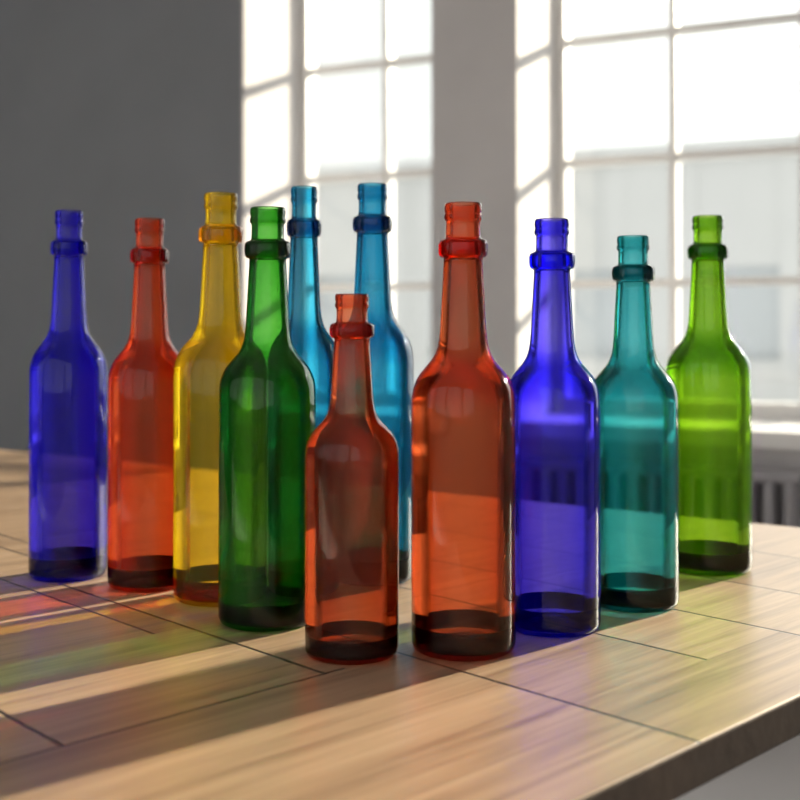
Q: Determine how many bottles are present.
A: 11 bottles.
